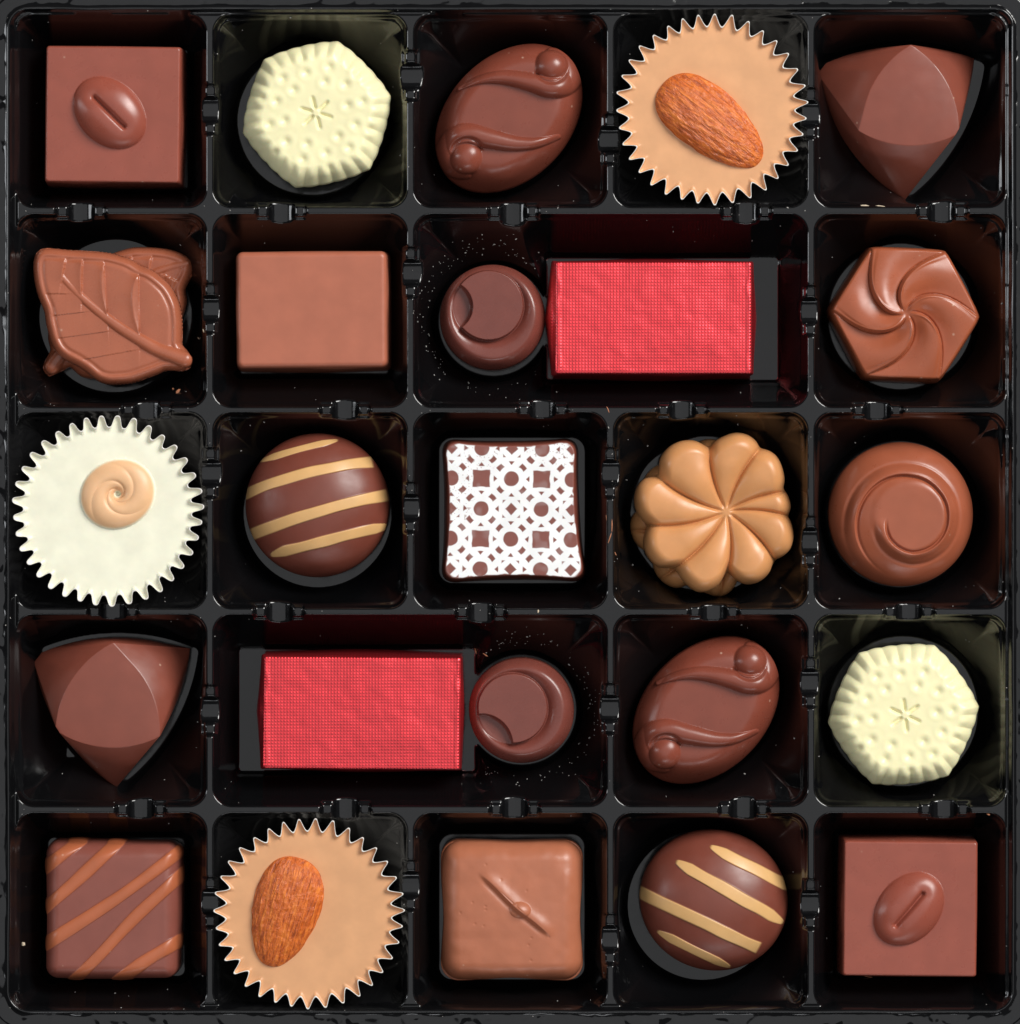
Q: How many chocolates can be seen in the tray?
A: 25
